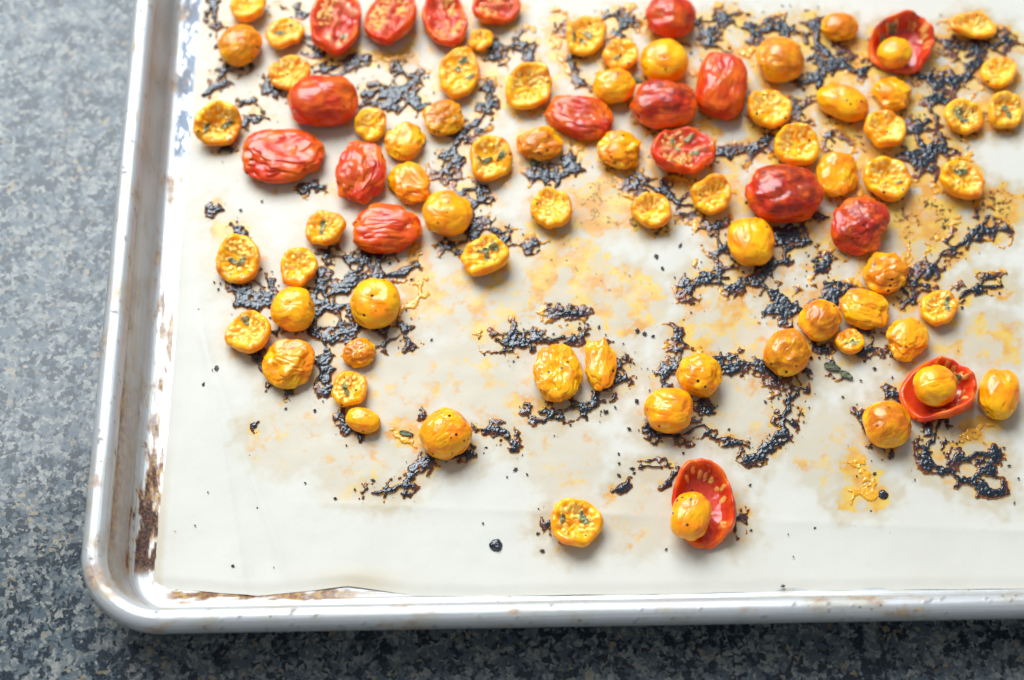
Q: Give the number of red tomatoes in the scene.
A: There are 18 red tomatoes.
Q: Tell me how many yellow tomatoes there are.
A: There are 67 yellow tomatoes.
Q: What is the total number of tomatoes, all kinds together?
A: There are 85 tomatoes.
